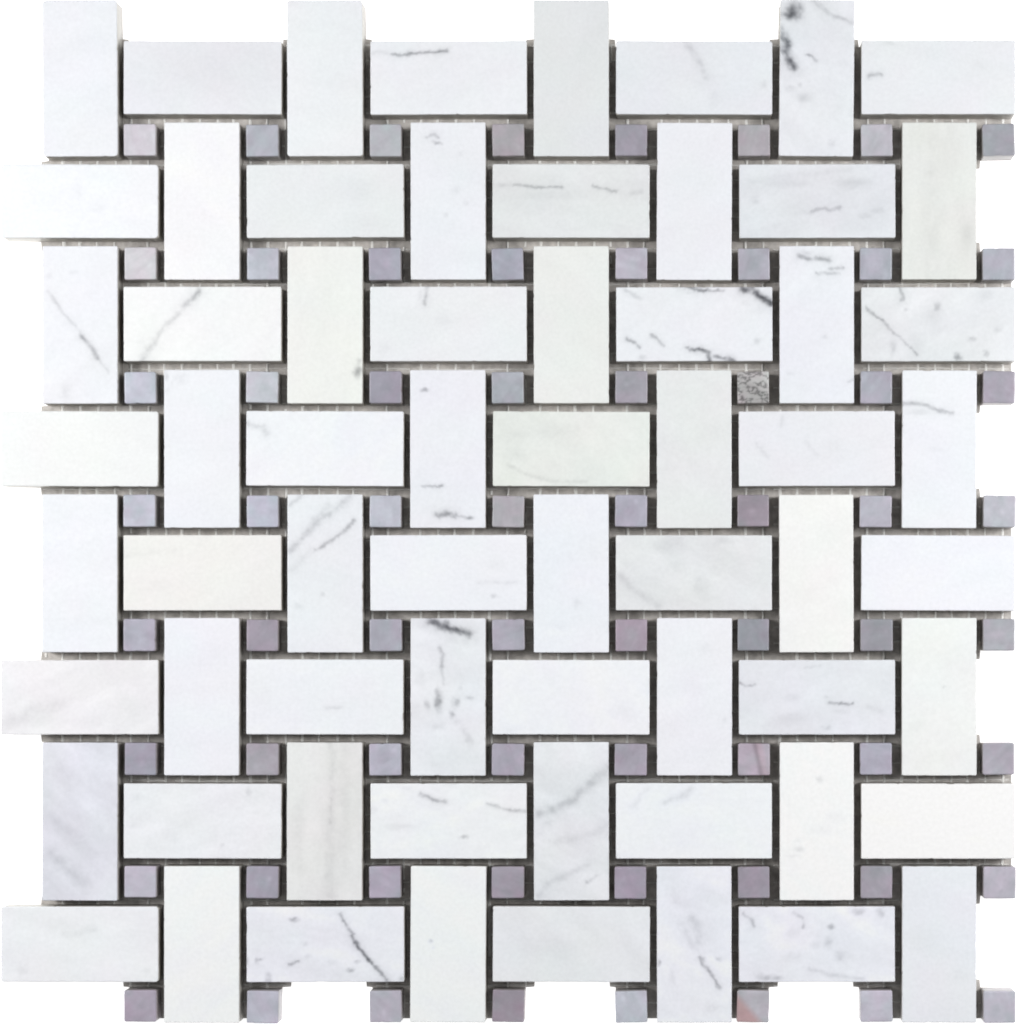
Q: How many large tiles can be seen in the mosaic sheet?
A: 64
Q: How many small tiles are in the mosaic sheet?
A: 64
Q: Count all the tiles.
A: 128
